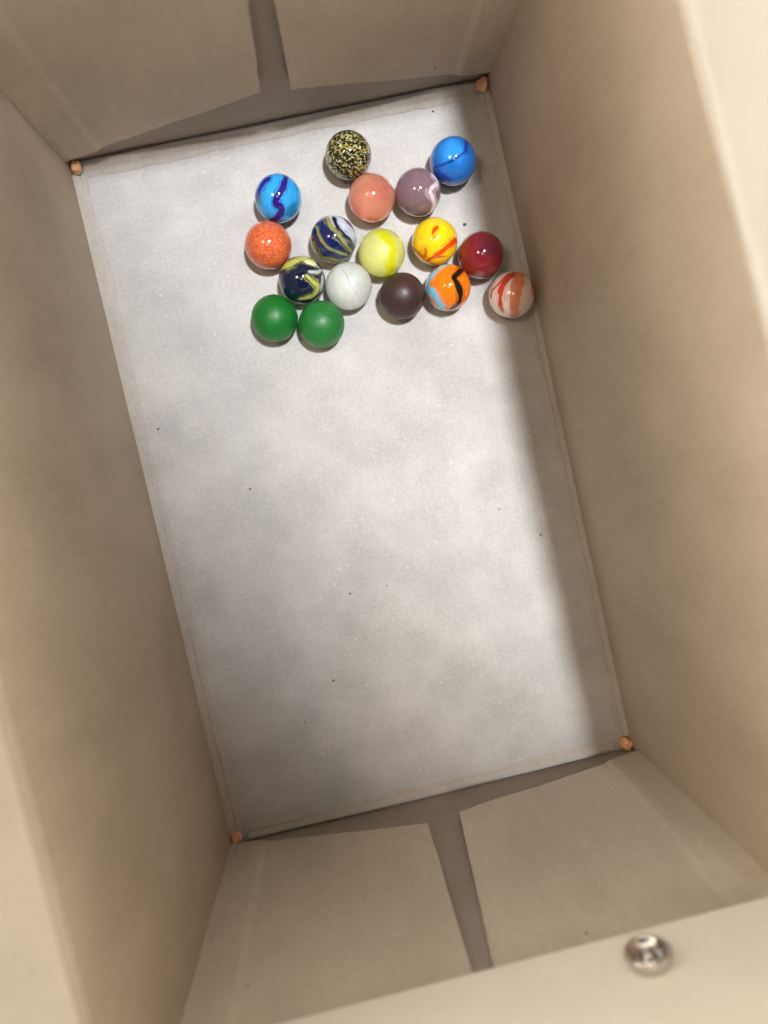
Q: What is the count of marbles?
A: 17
